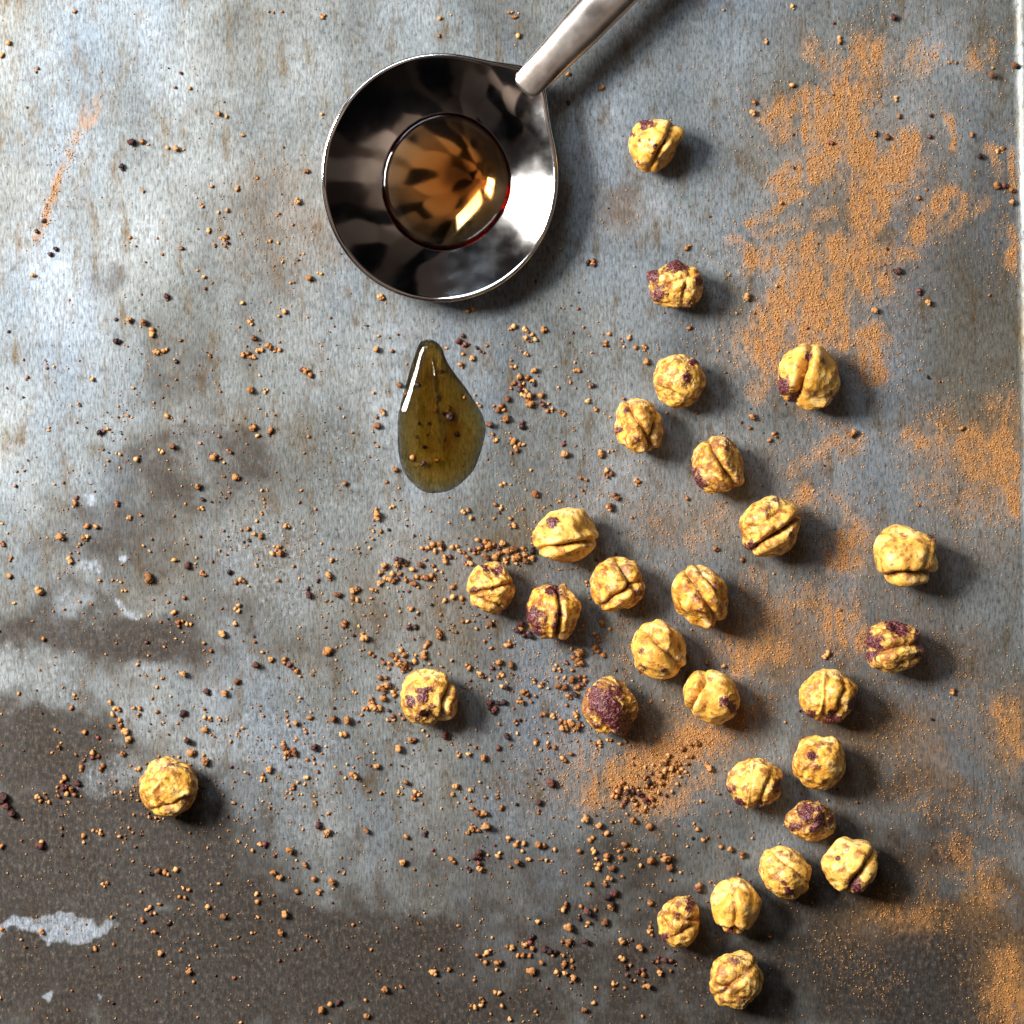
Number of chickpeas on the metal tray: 28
